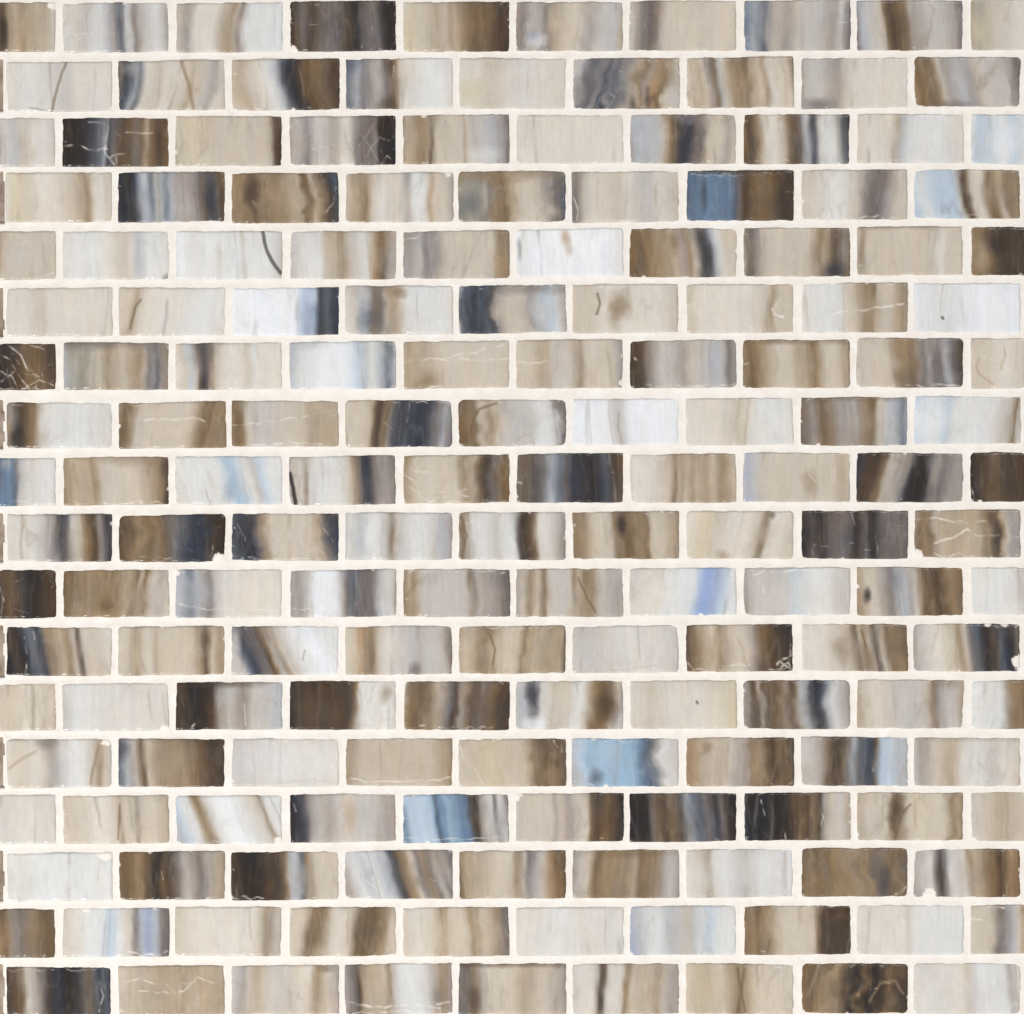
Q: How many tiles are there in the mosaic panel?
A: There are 171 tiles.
